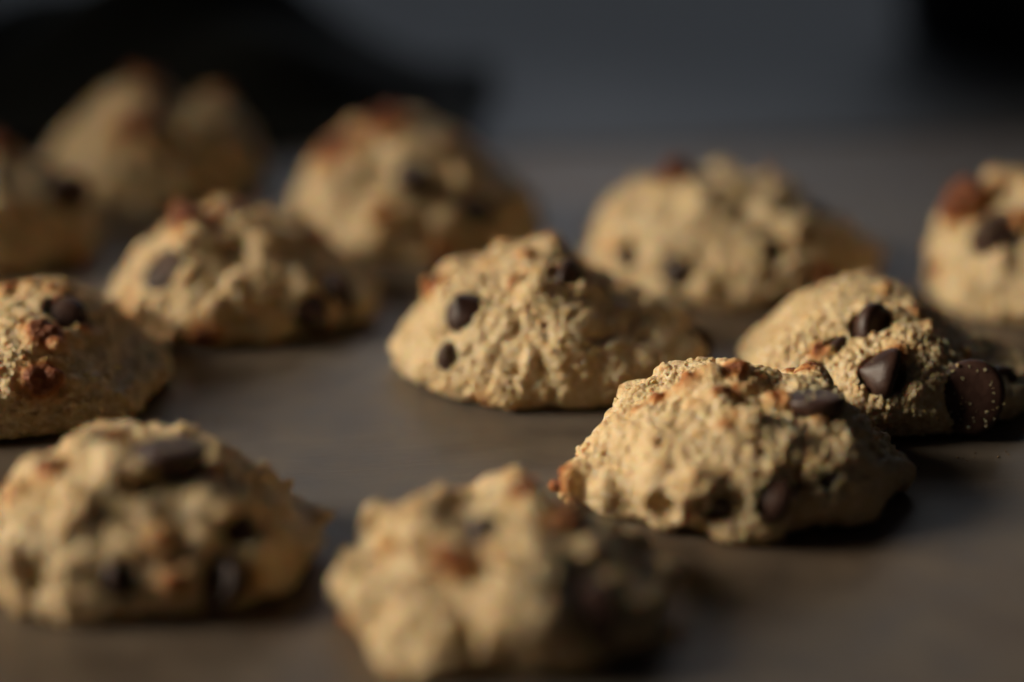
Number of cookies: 12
